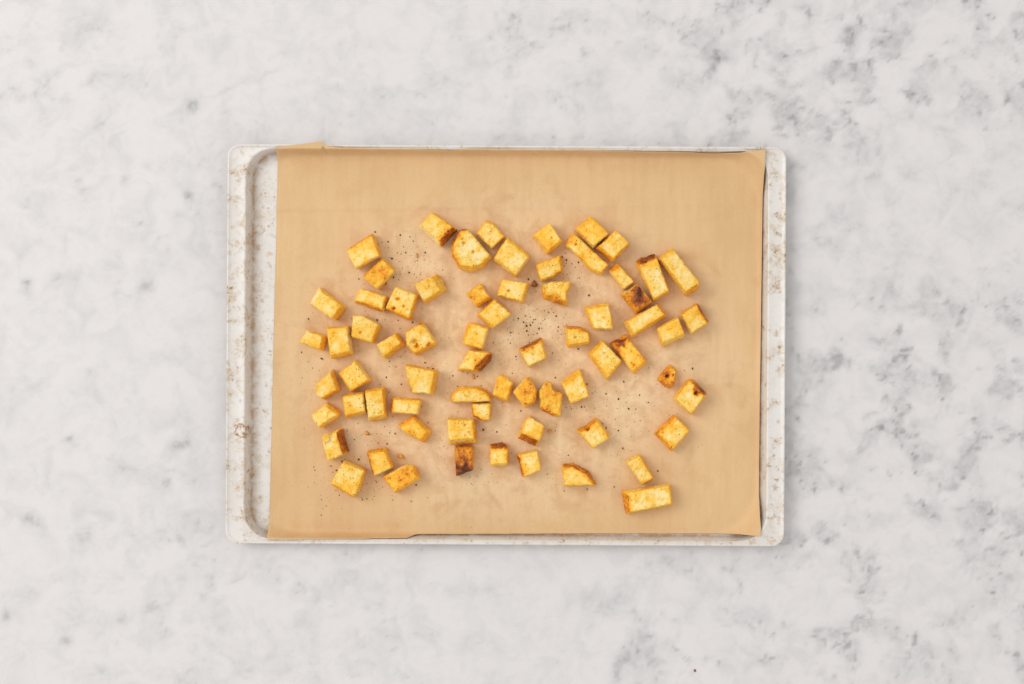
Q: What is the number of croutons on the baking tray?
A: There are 68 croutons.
